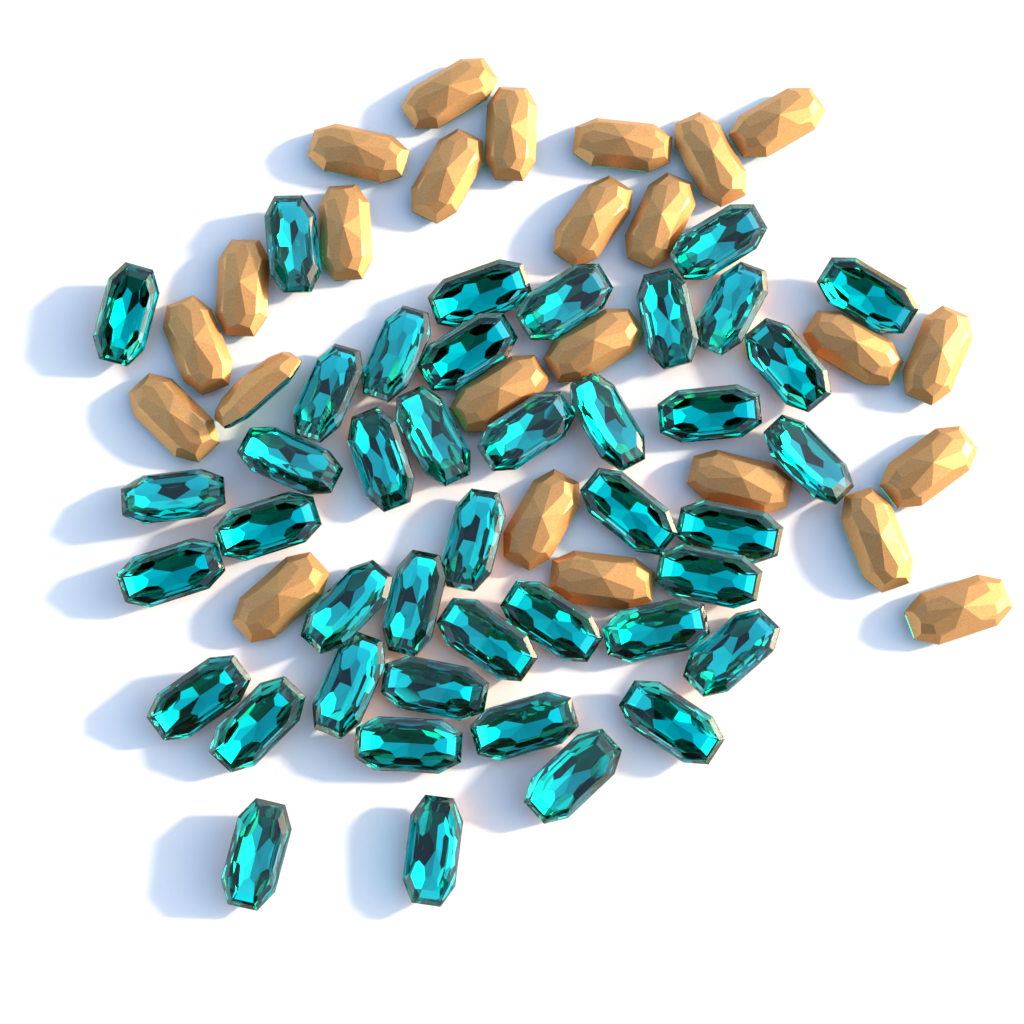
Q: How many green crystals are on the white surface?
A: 42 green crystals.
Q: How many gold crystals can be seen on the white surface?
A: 25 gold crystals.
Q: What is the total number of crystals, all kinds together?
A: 67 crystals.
